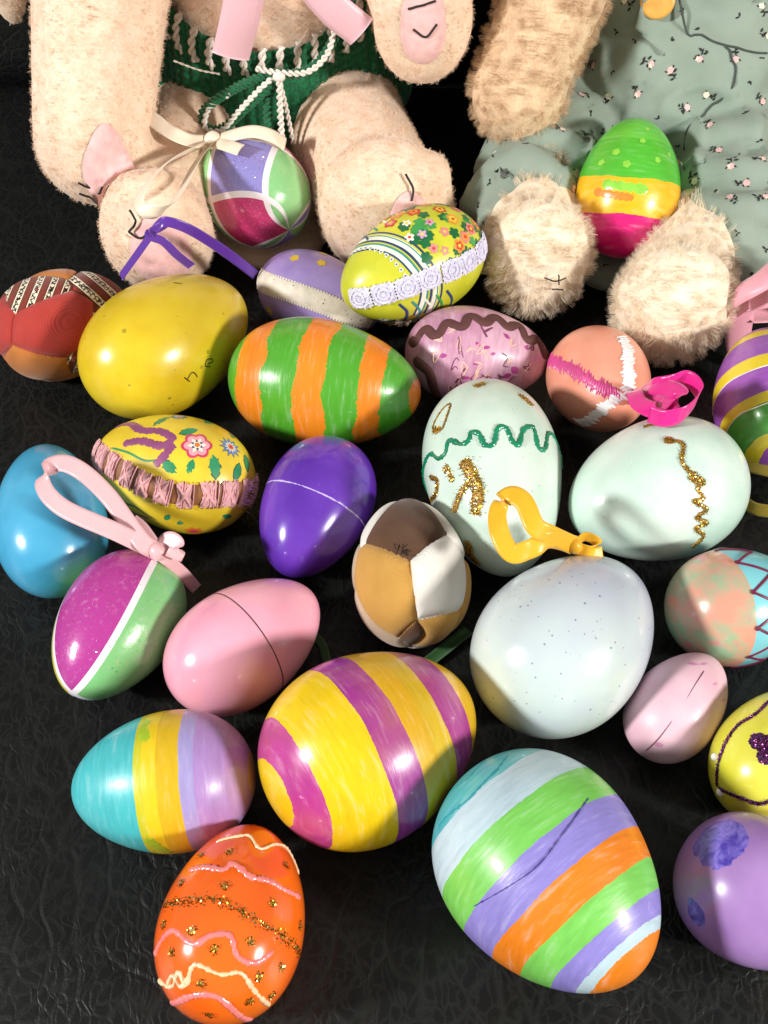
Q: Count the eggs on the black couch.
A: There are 27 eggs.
